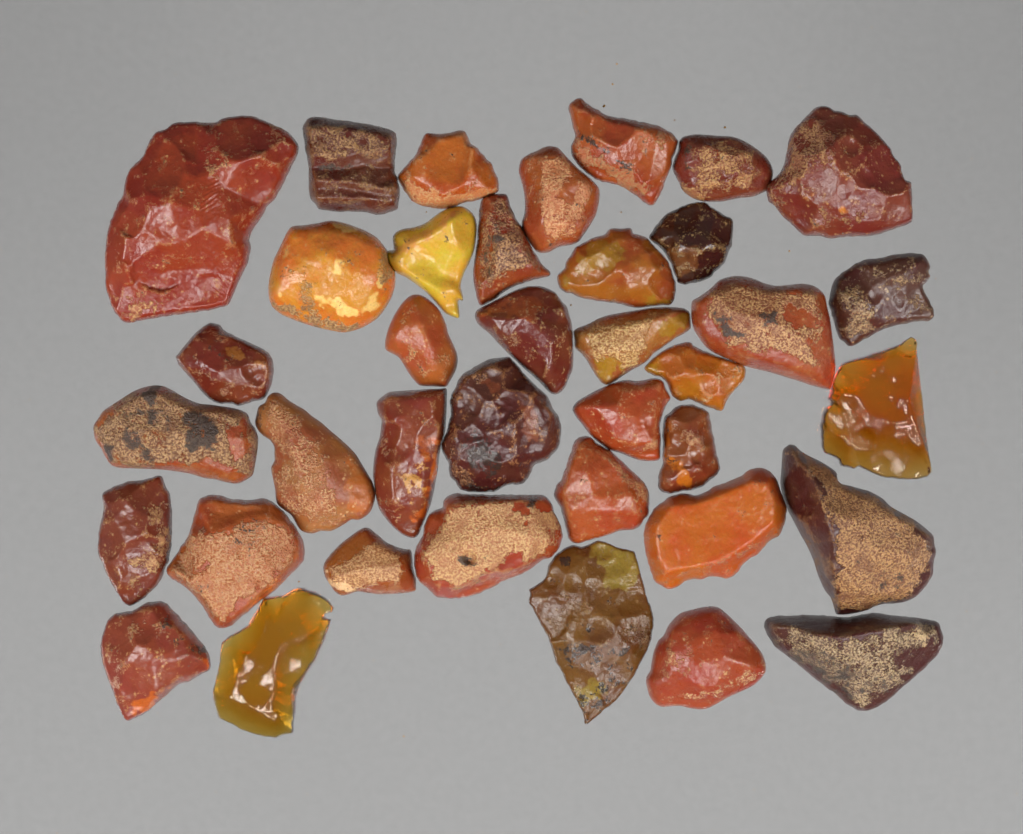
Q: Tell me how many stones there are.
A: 38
